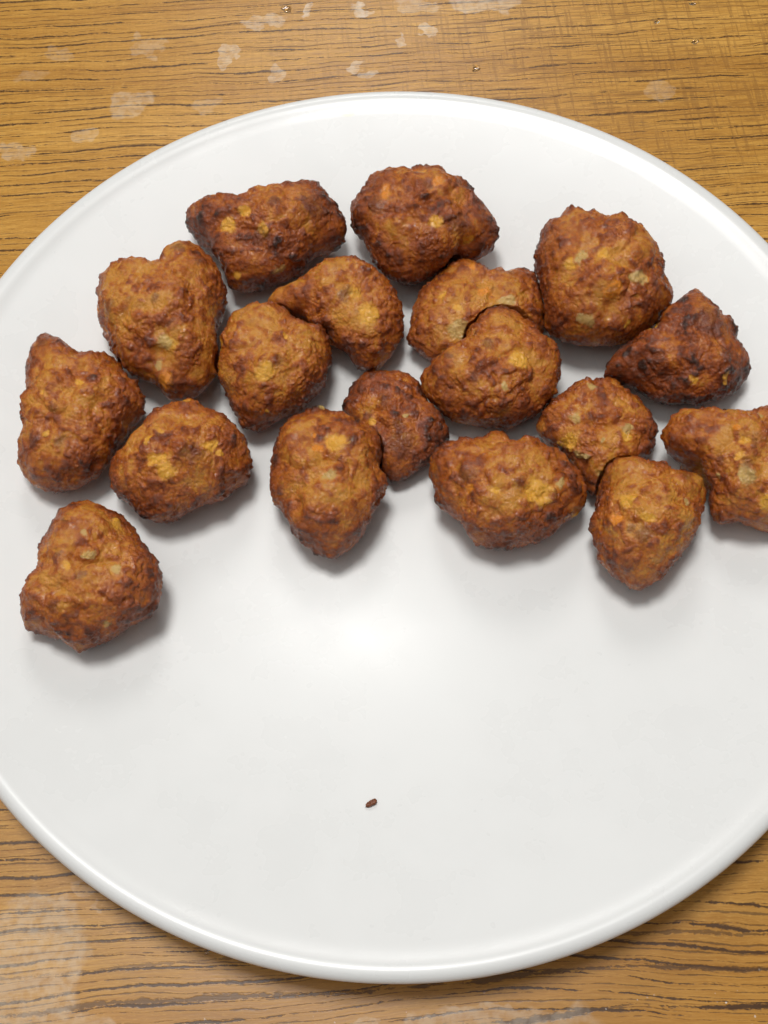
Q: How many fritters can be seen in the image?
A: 18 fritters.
